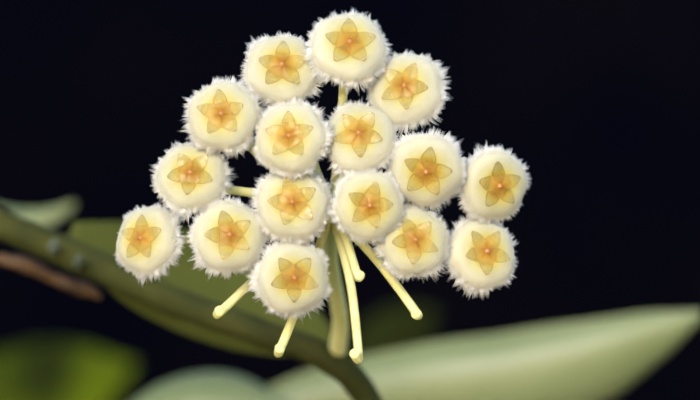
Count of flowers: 16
